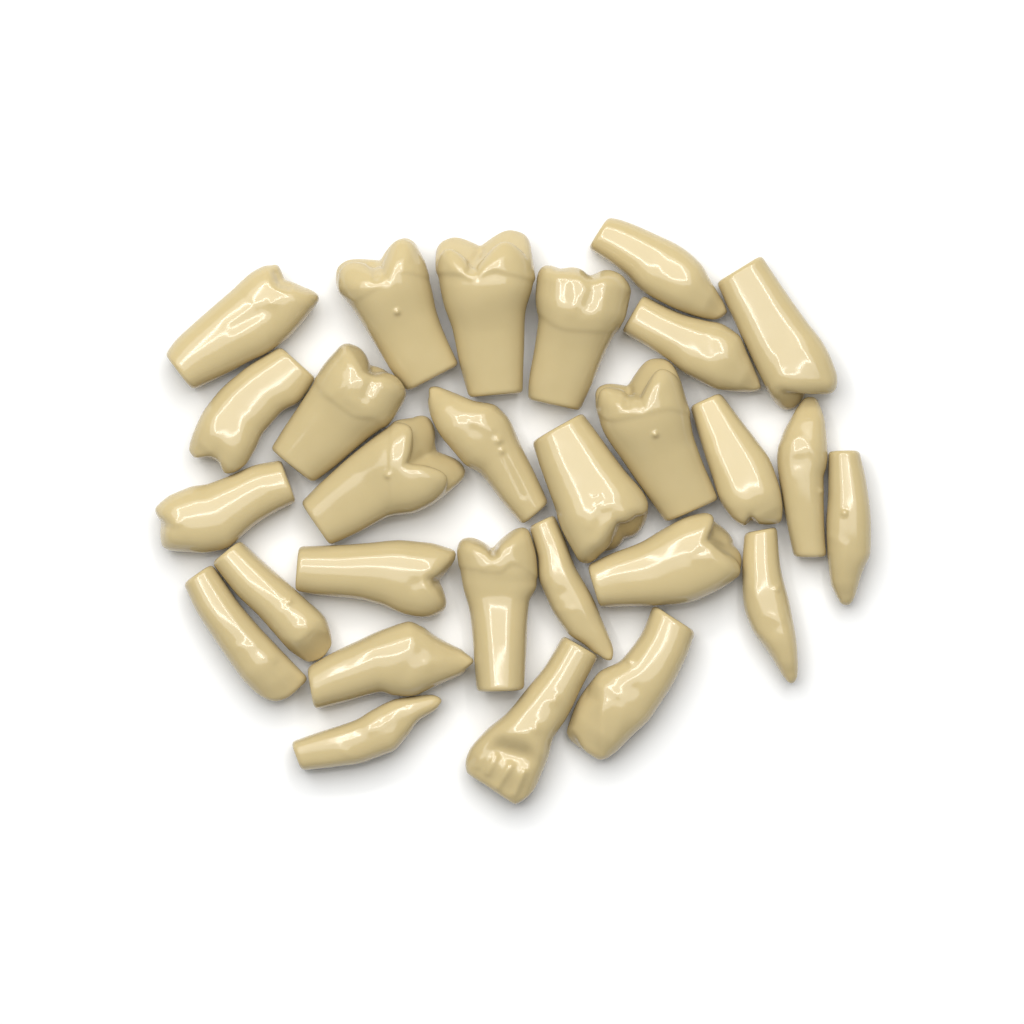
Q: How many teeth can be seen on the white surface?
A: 28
